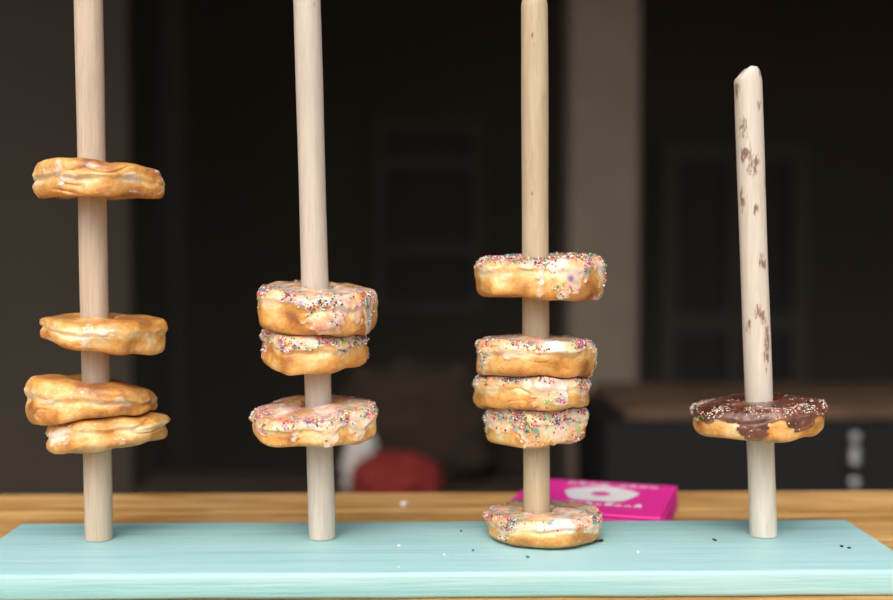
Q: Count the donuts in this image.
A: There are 13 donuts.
